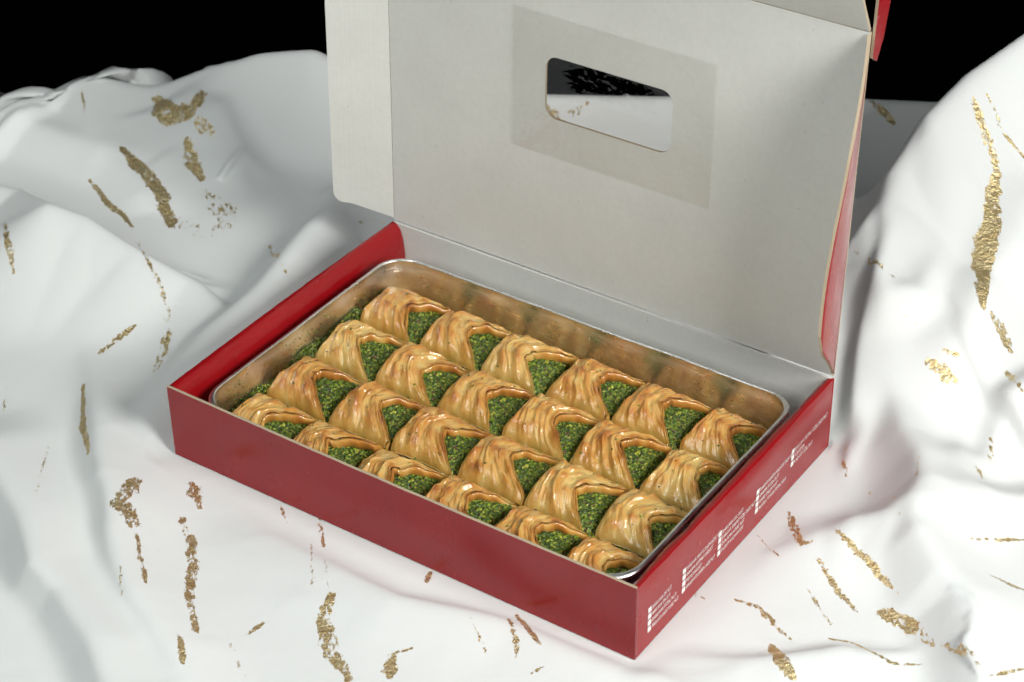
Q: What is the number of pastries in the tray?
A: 24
